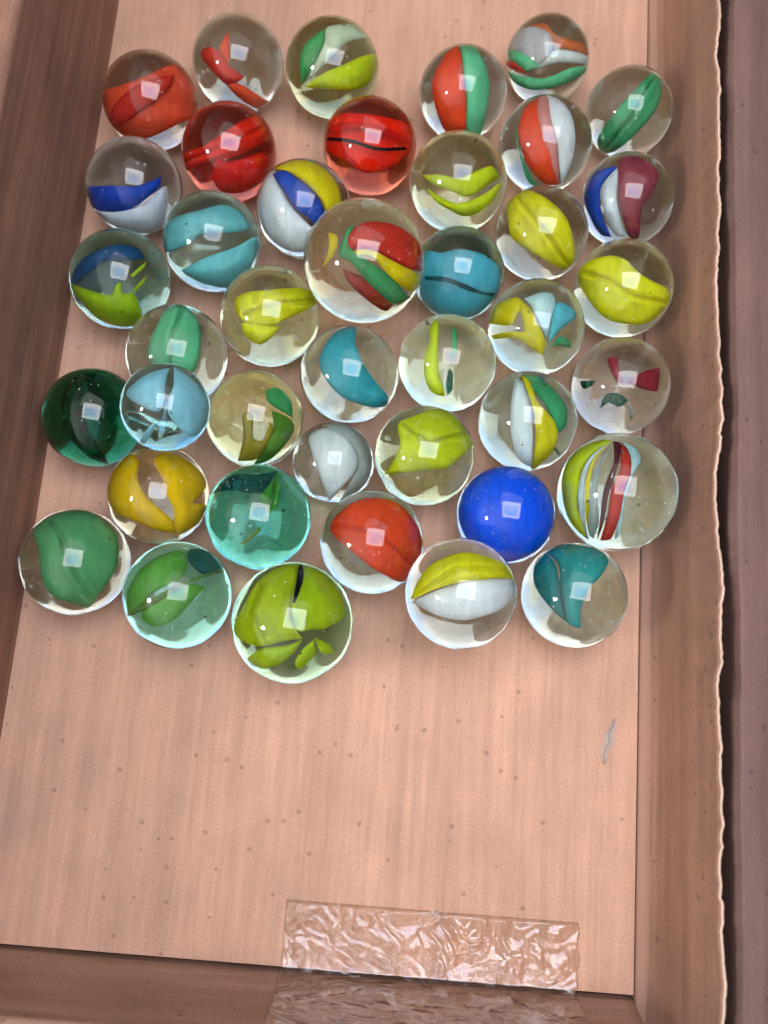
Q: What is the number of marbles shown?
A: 41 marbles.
